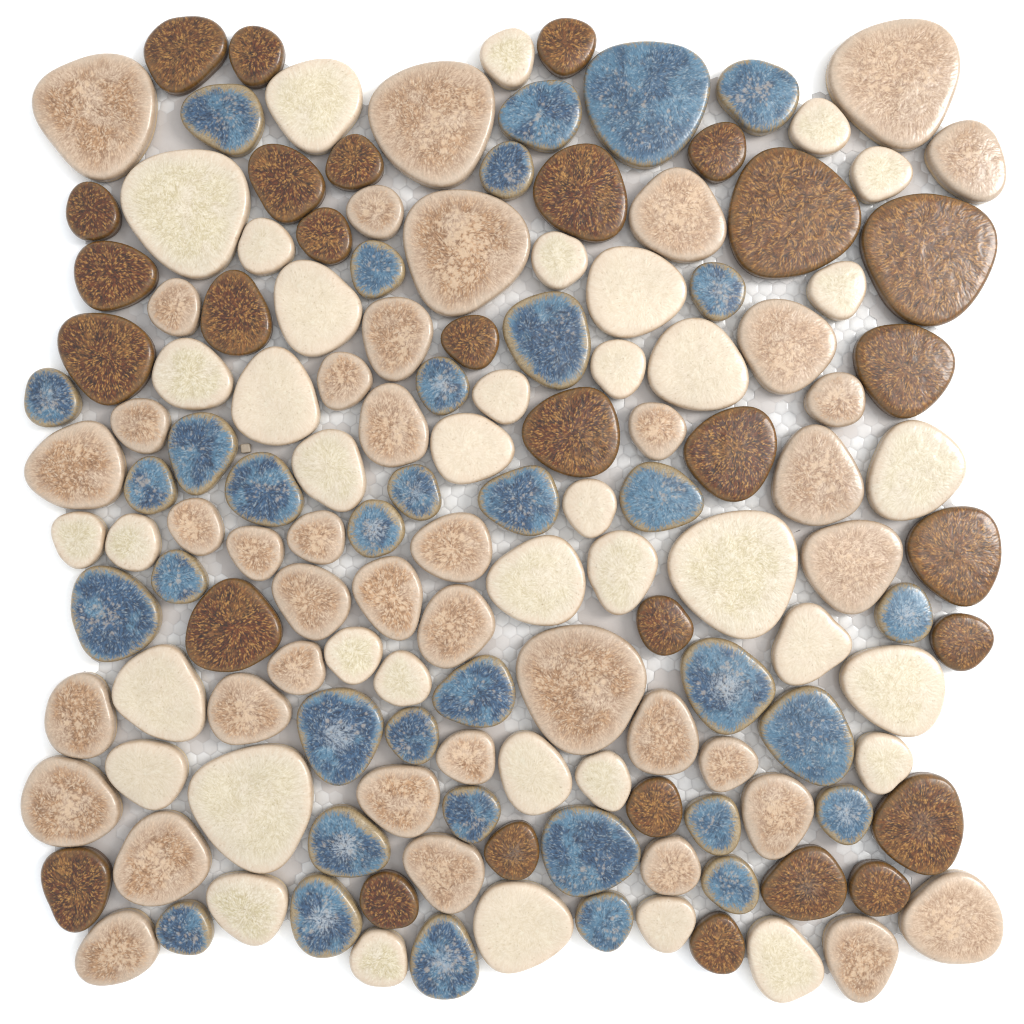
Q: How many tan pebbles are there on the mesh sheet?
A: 41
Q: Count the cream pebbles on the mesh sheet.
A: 39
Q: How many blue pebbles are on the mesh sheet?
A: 35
